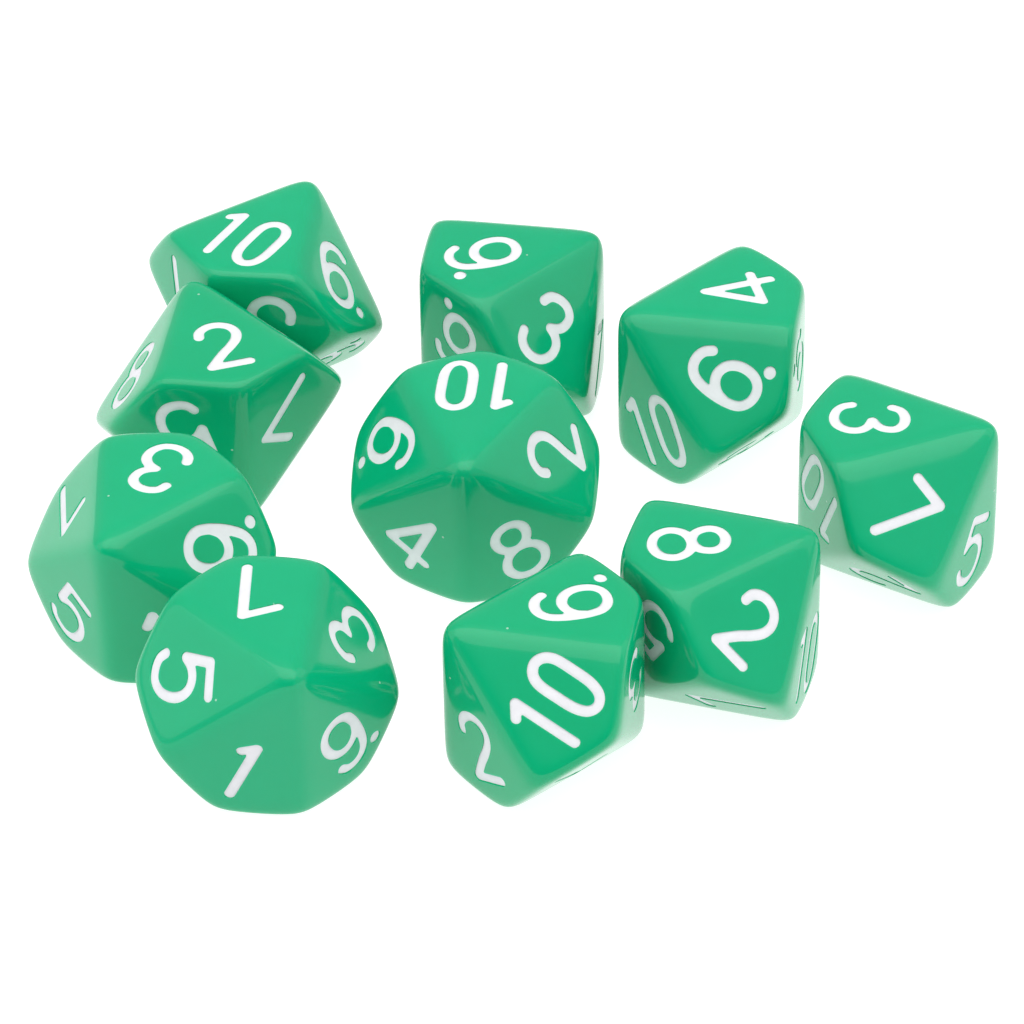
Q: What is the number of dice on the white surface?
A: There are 10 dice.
